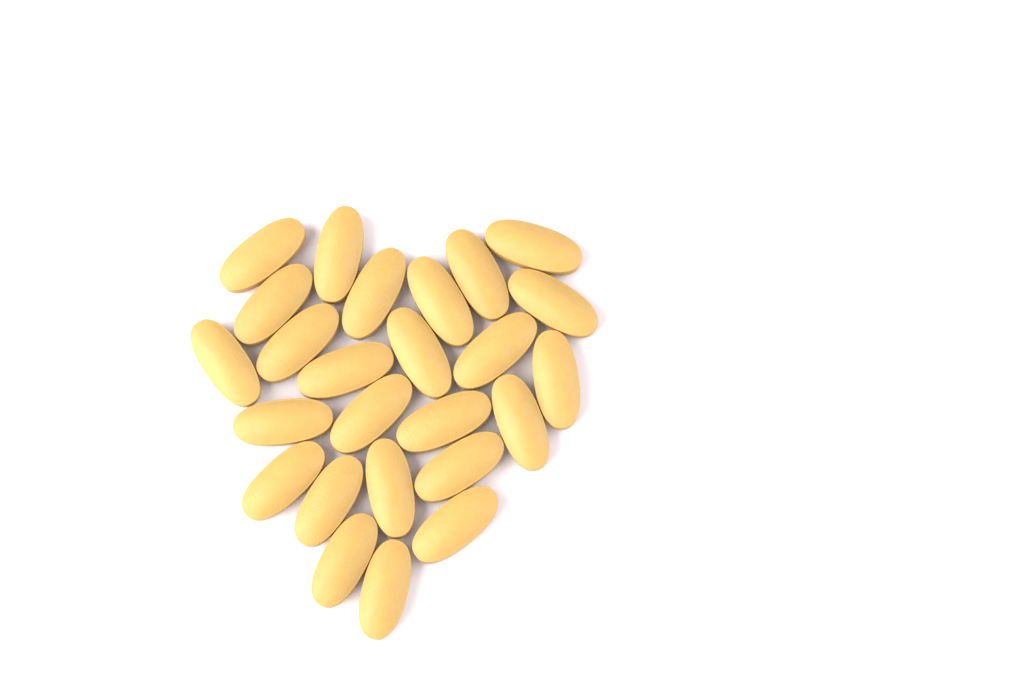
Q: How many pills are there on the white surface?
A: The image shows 25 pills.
